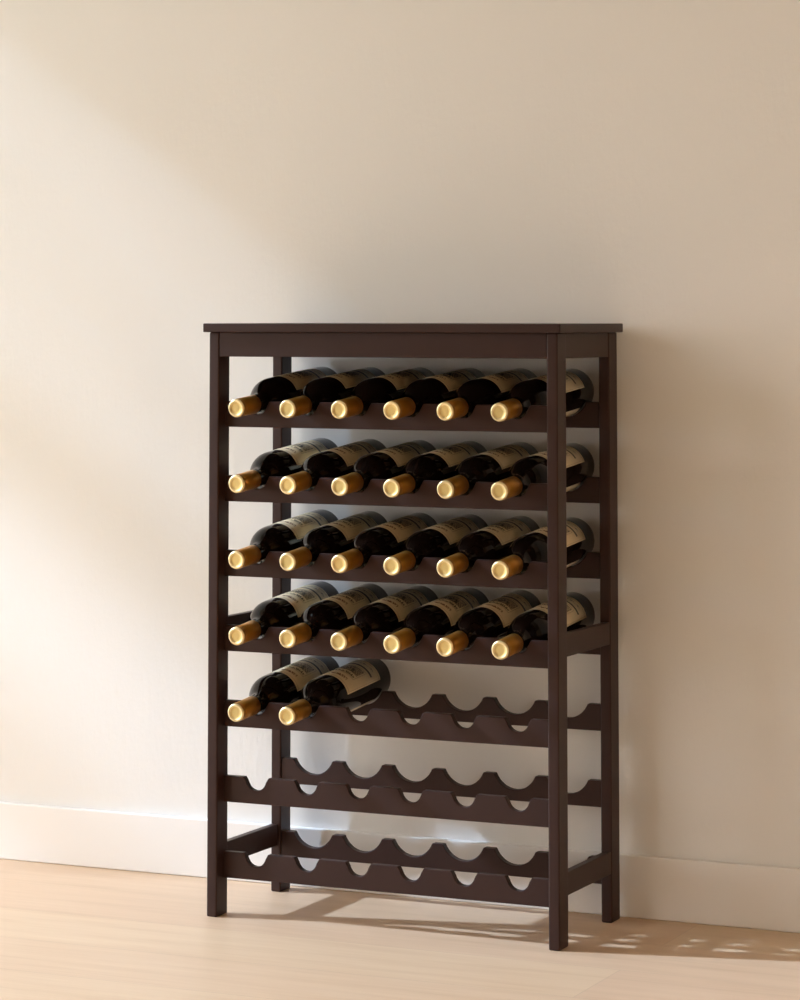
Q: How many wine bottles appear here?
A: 26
